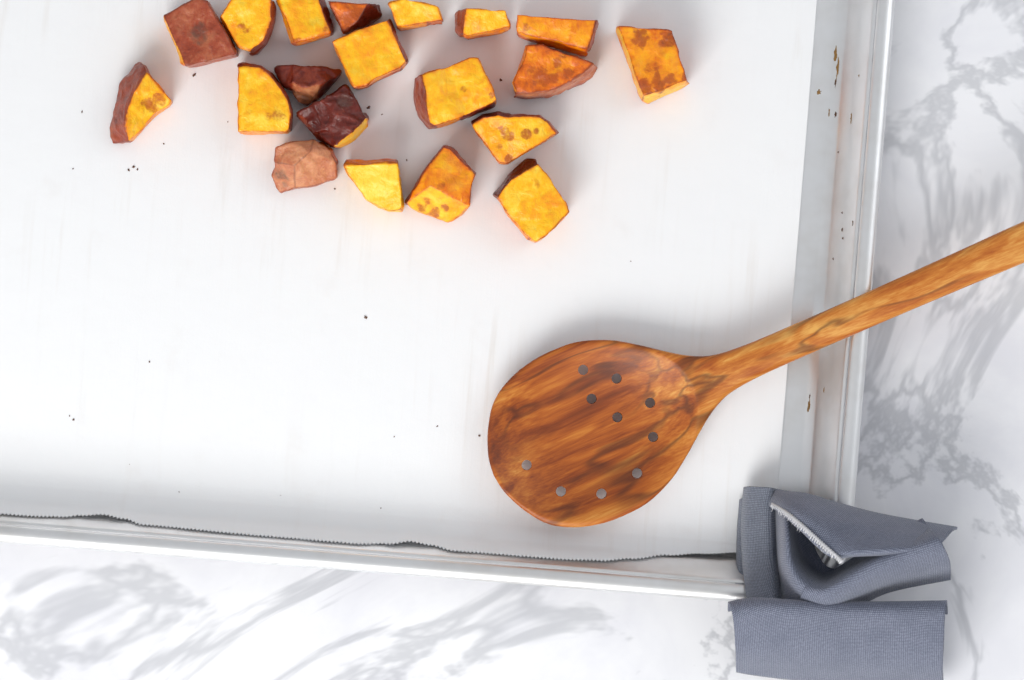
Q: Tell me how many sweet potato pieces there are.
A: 20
